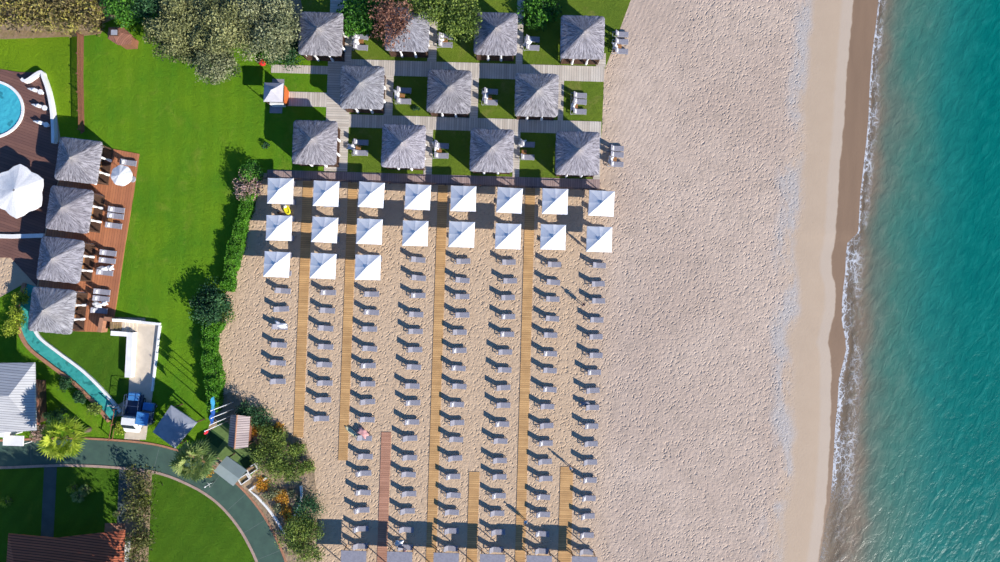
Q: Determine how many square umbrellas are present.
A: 19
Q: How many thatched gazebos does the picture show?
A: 15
